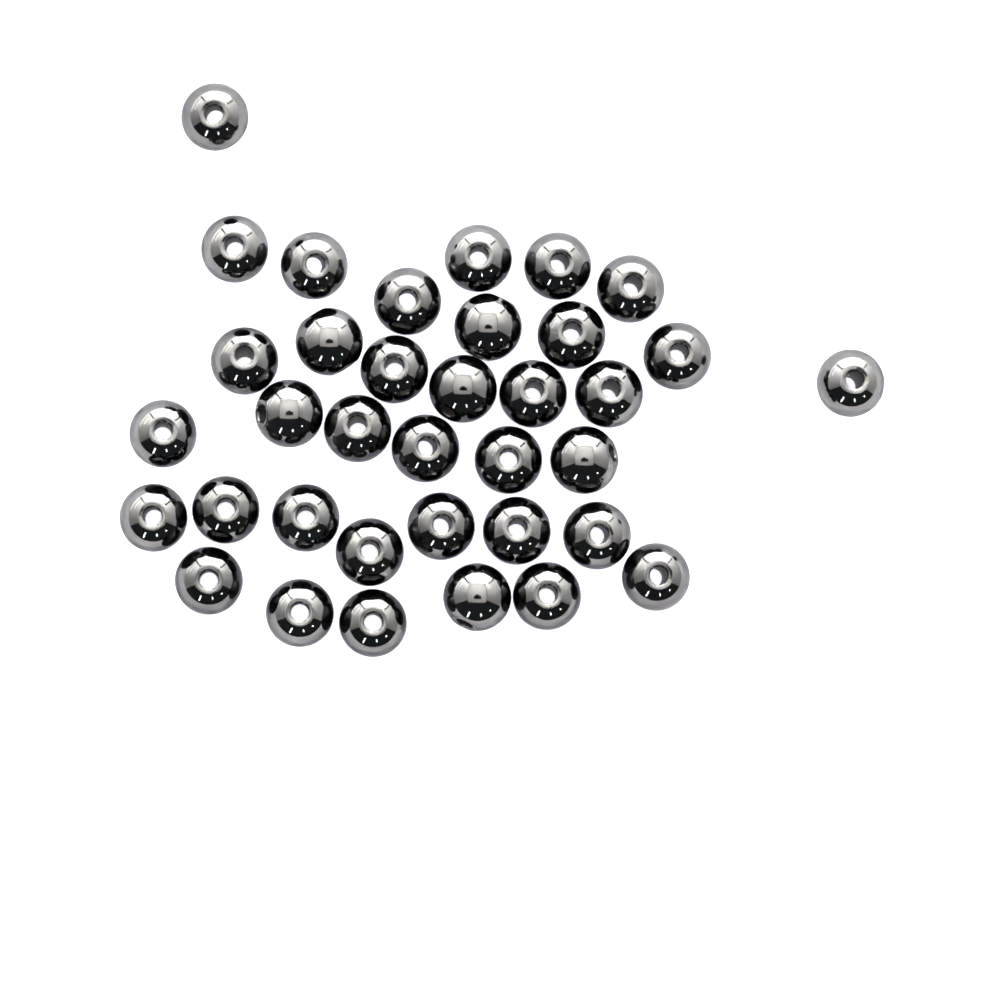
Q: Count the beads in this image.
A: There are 36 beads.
